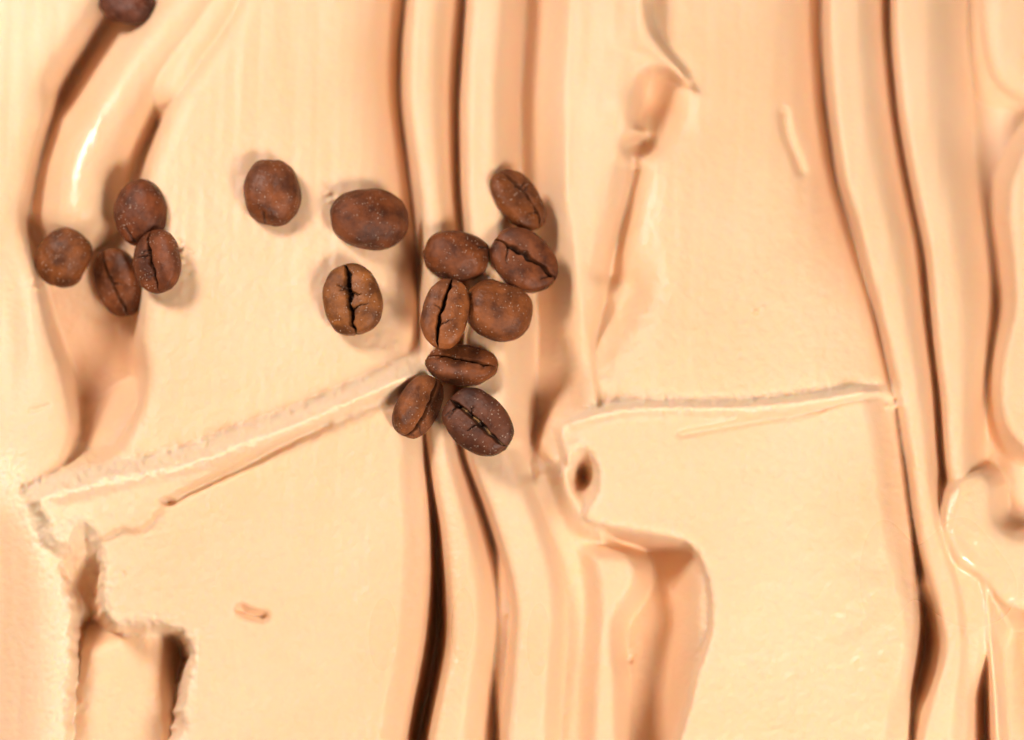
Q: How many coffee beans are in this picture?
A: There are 16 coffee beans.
